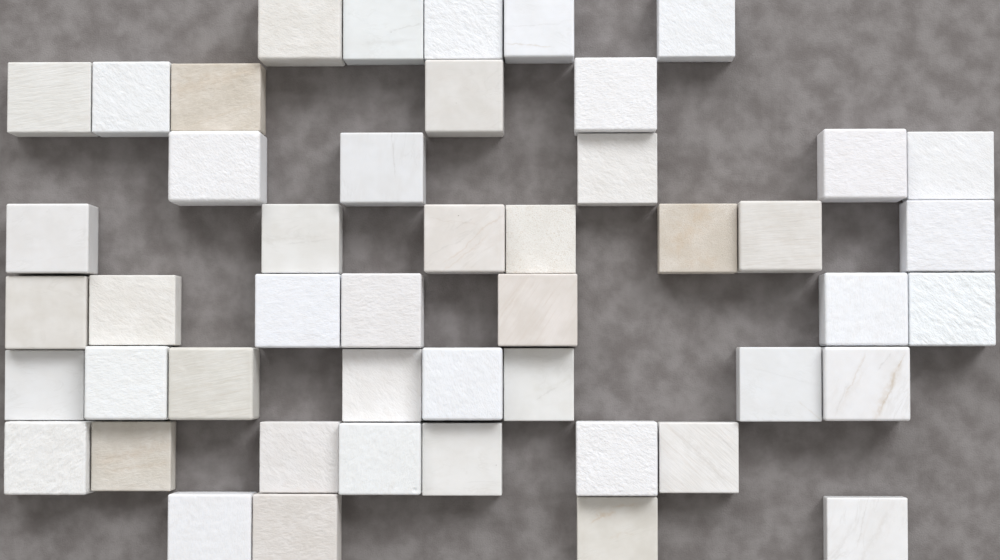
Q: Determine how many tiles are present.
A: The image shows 48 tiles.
